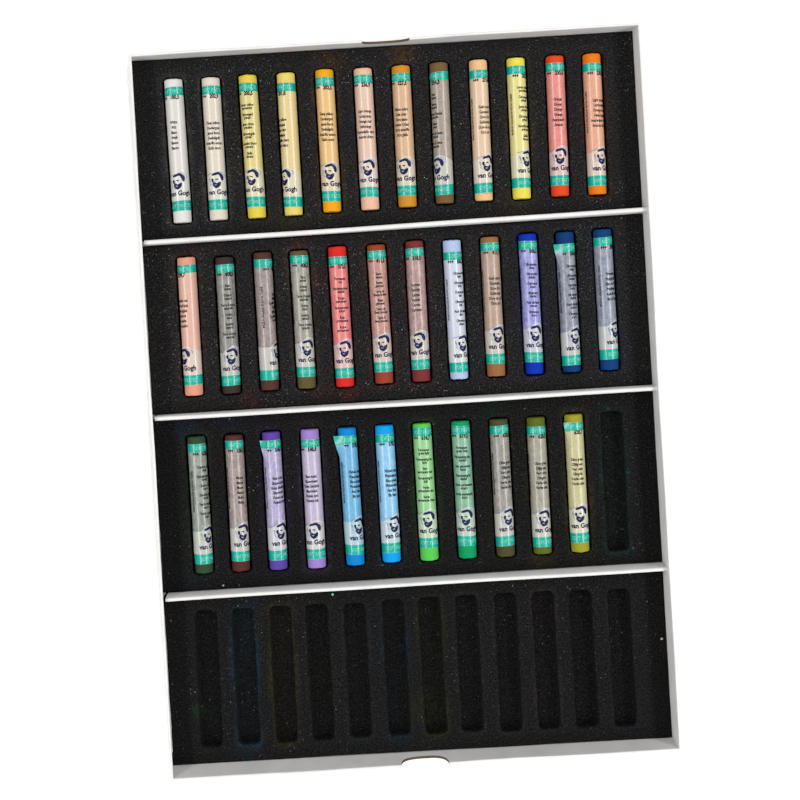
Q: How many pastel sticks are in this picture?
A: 35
